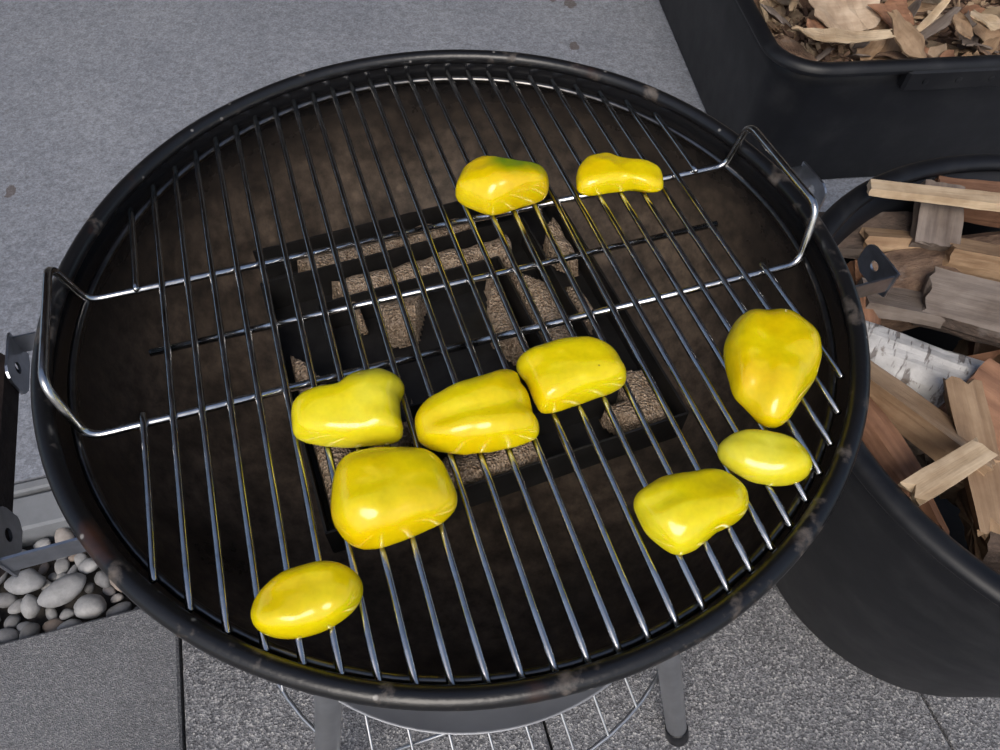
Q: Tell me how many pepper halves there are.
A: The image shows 10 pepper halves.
